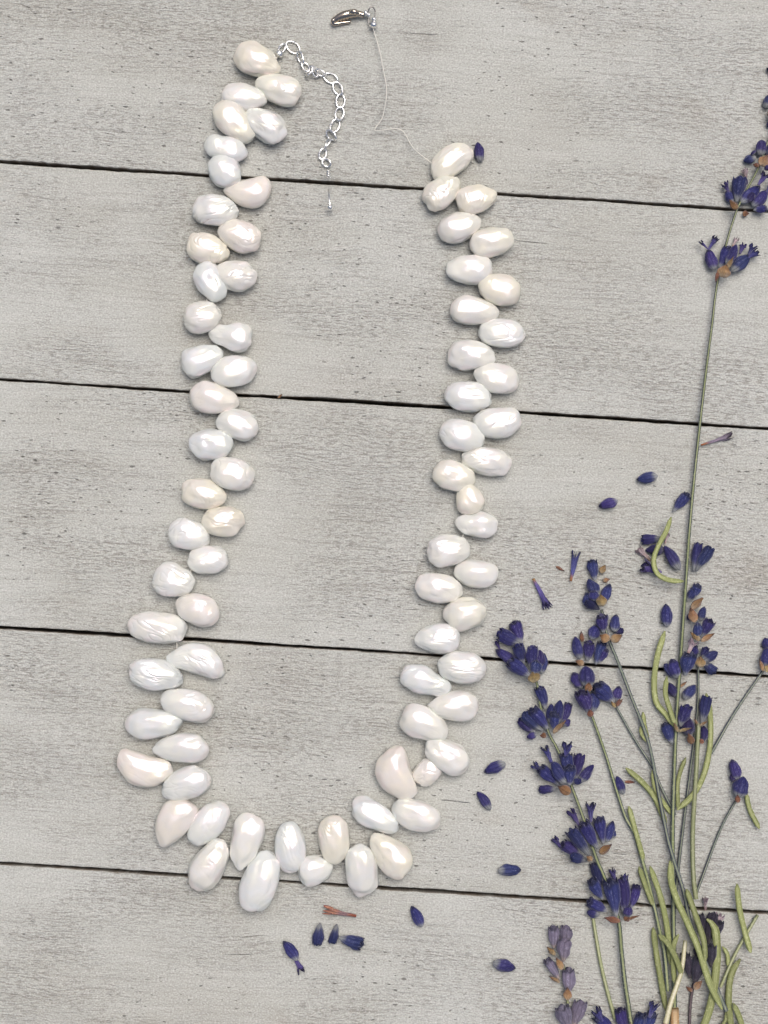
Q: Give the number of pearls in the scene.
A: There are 77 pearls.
